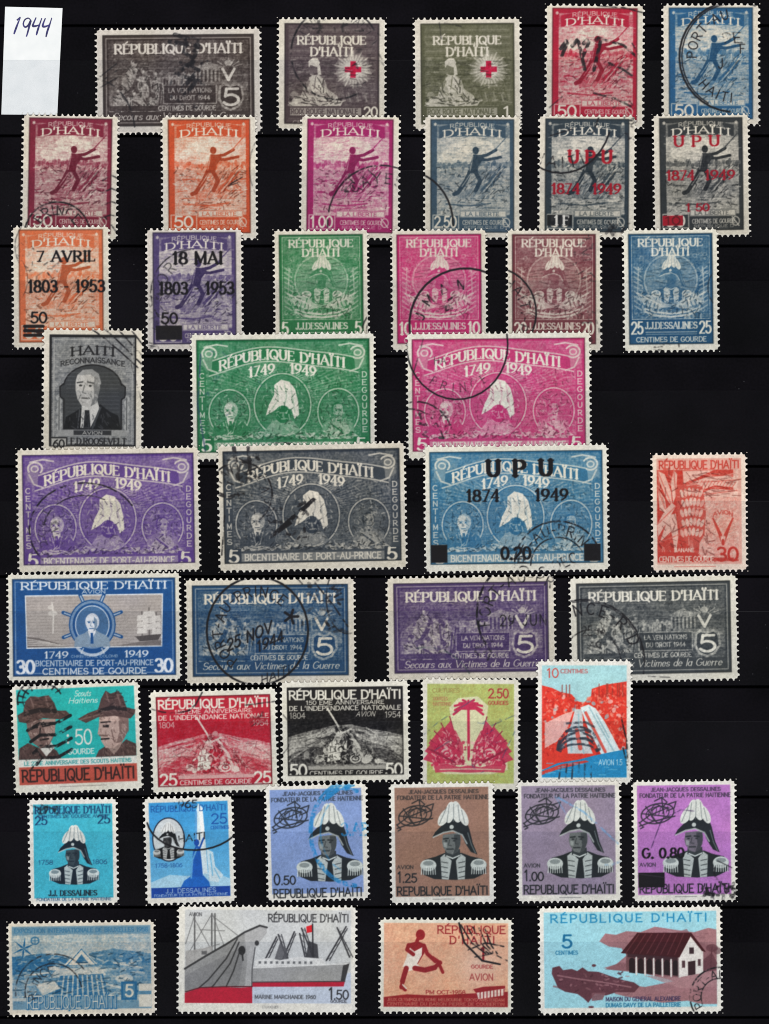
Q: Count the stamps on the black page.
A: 43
